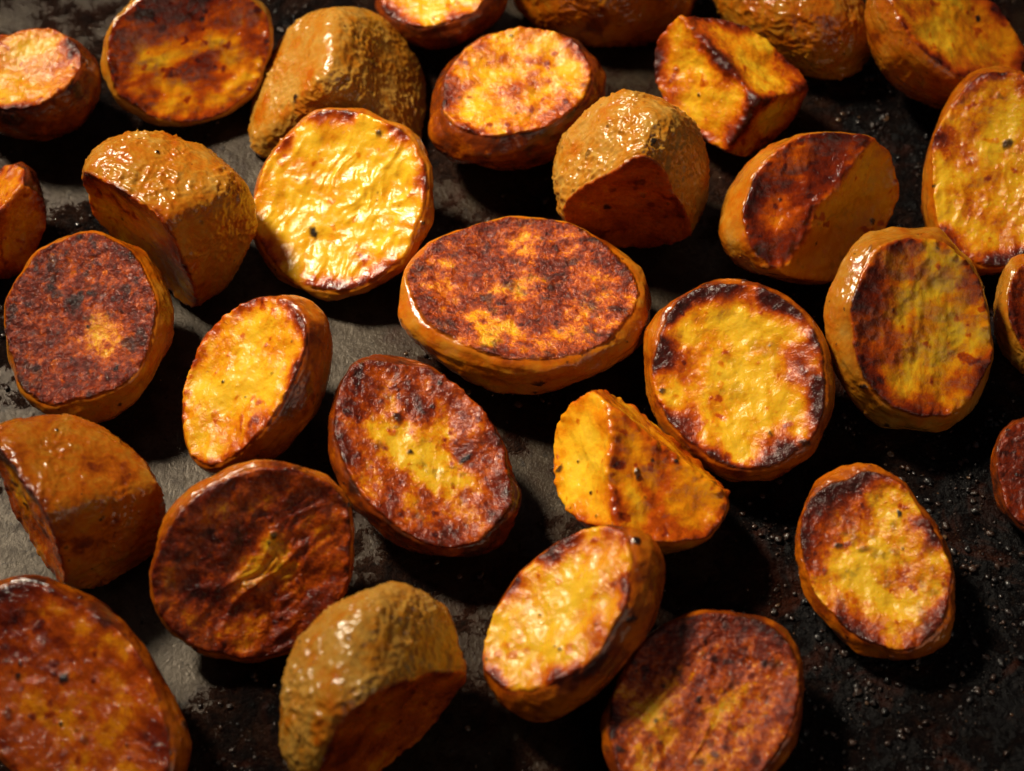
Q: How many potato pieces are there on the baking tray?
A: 31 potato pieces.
